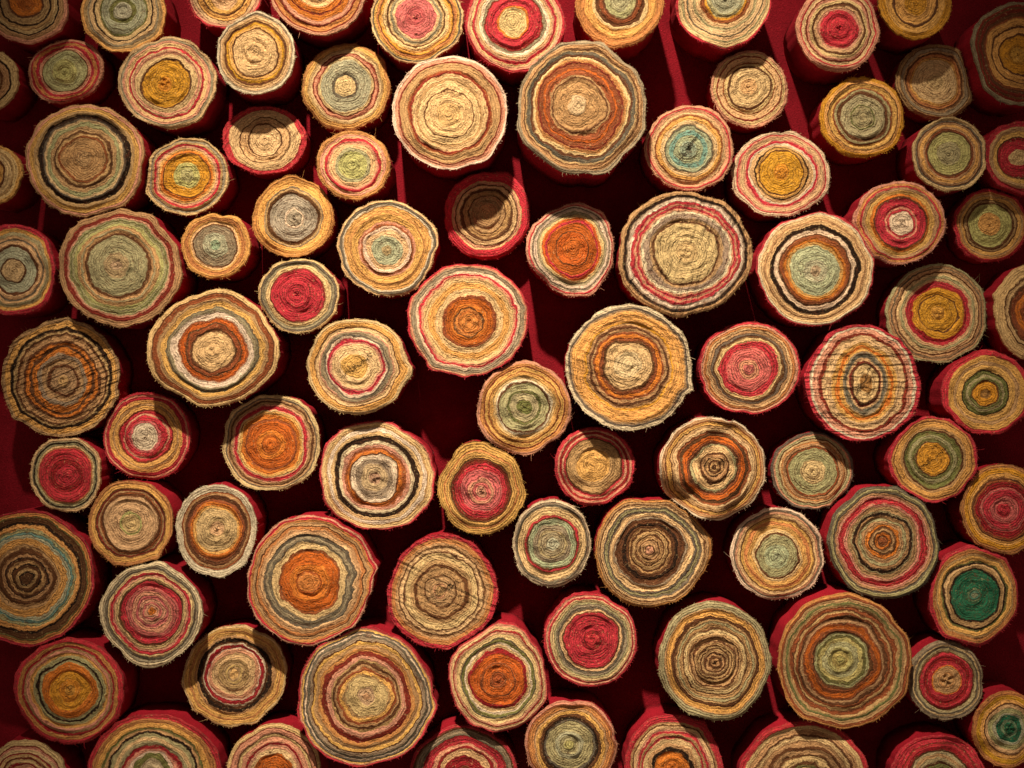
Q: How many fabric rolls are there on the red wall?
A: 91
